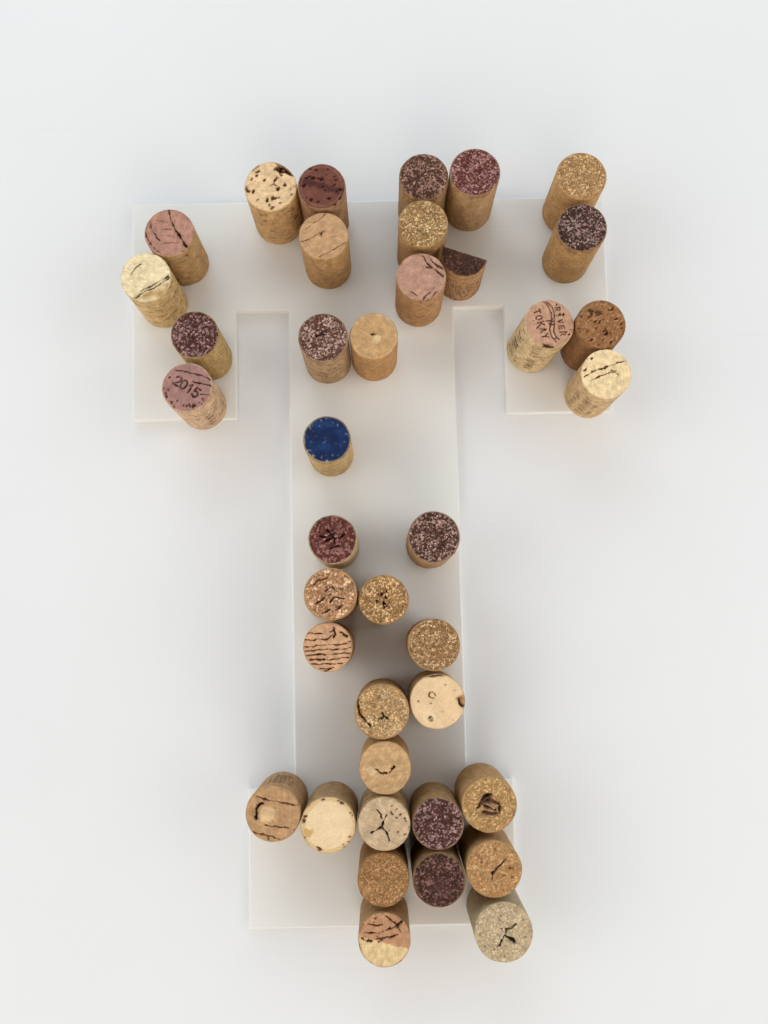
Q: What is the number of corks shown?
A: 39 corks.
